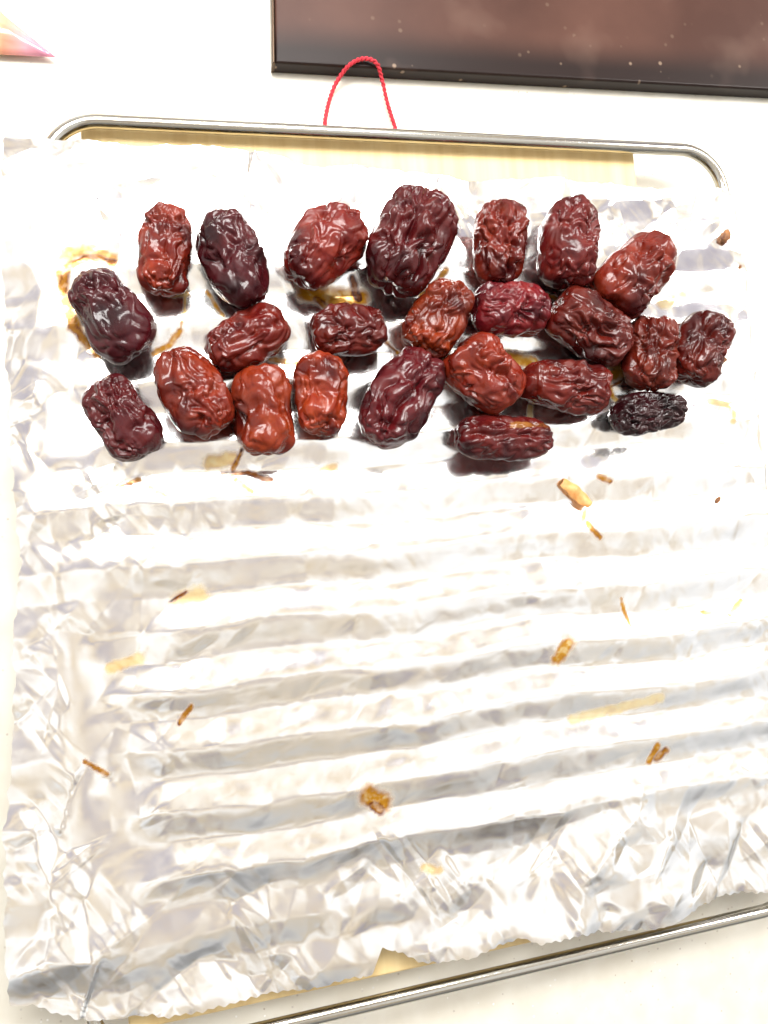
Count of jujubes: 24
